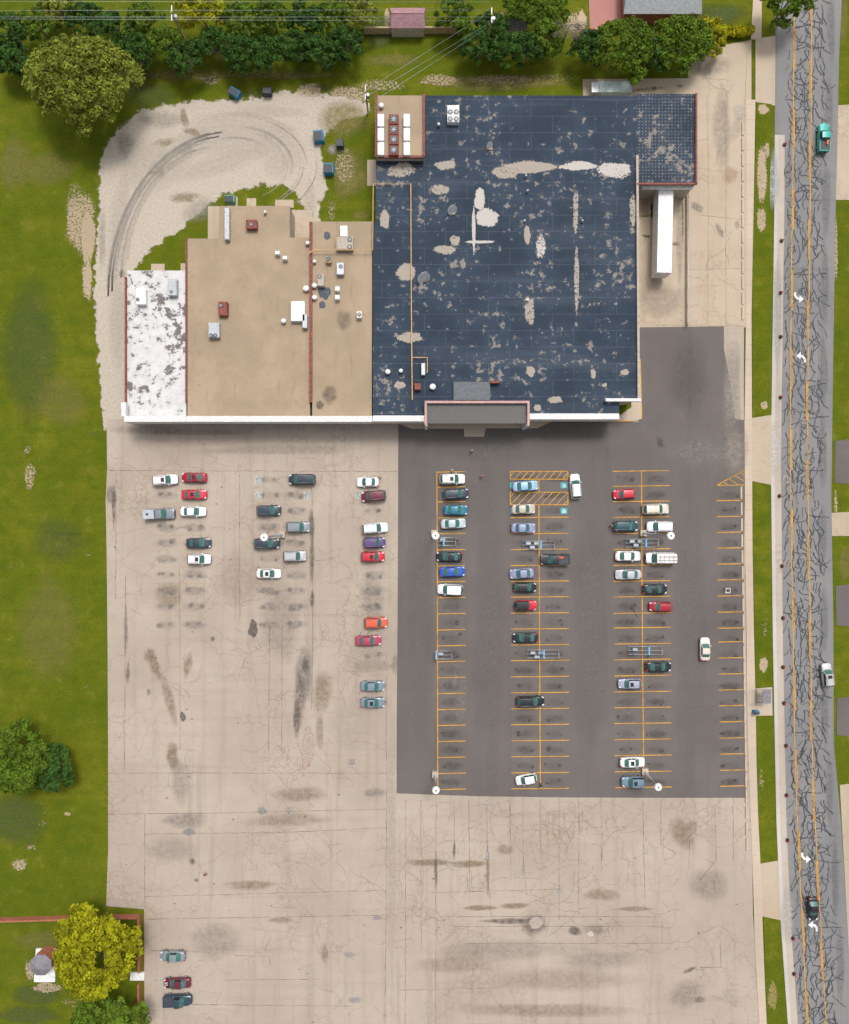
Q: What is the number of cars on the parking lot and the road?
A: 55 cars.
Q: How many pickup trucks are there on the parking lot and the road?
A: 4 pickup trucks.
